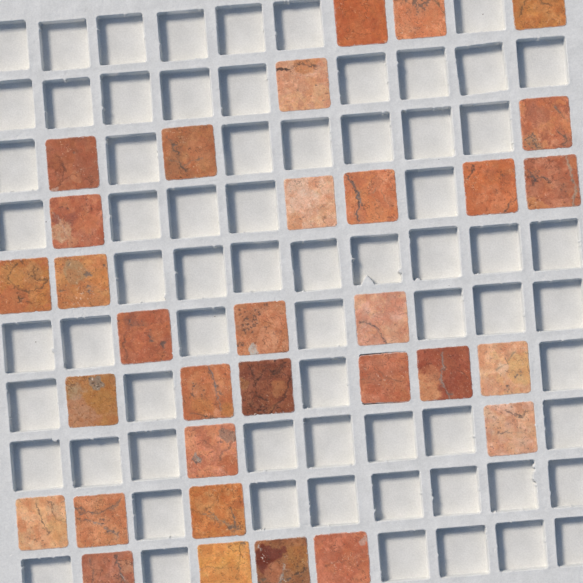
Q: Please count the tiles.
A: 32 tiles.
